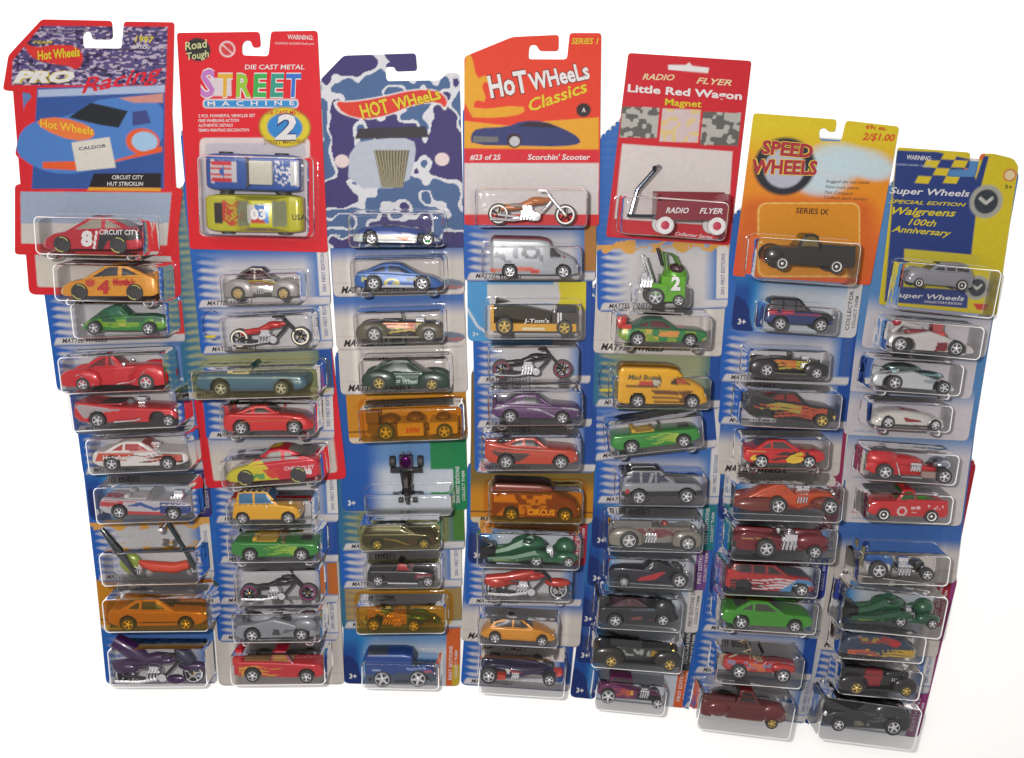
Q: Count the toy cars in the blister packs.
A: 68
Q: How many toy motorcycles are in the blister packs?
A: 6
